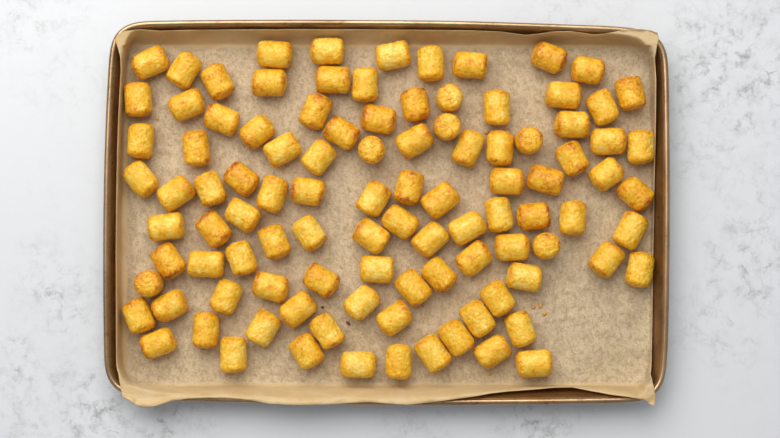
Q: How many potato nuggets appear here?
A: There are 102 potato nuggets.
